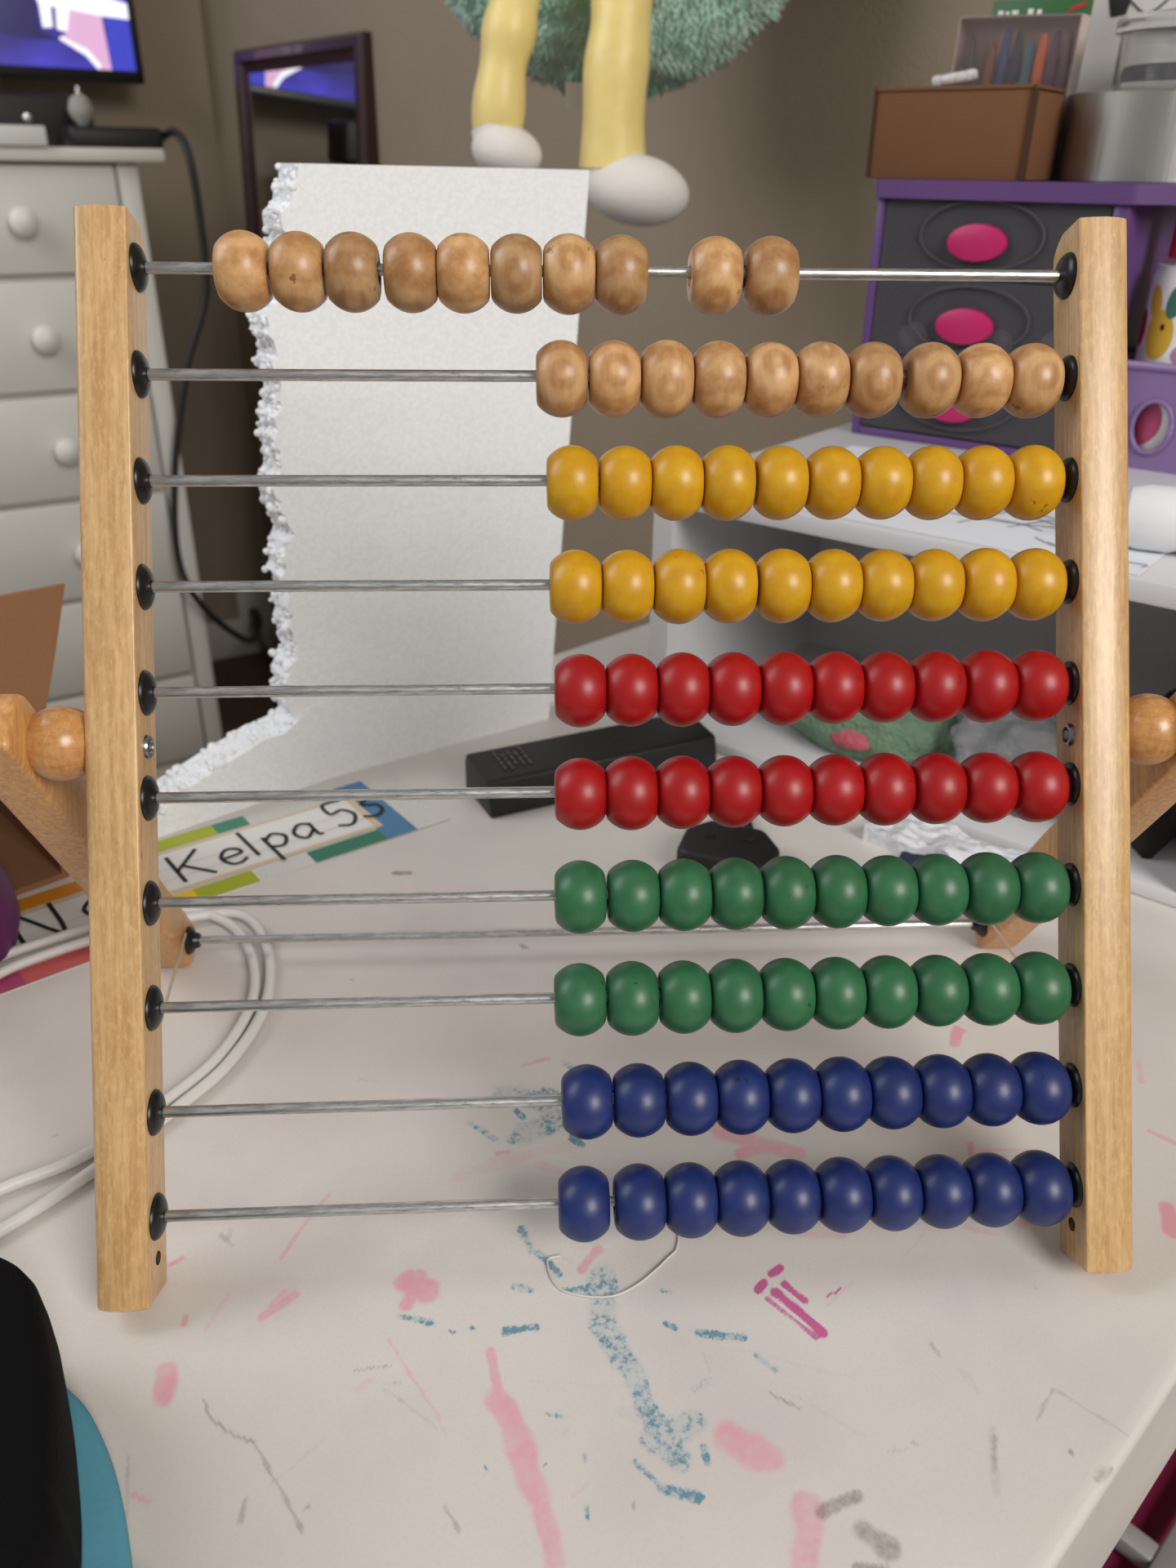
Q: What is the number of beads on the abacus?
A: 100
